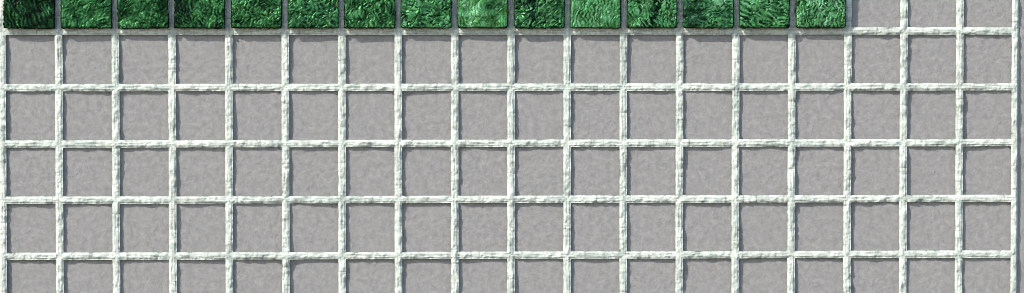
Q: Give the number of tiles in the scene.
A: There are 15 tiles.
